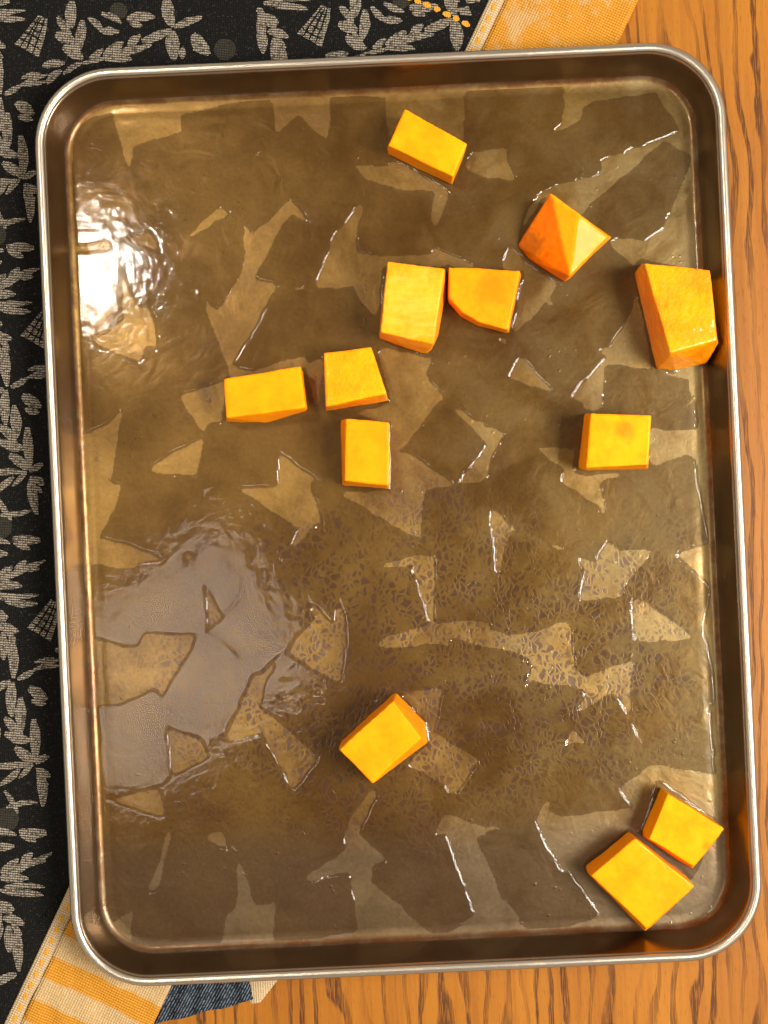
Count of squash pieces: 12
